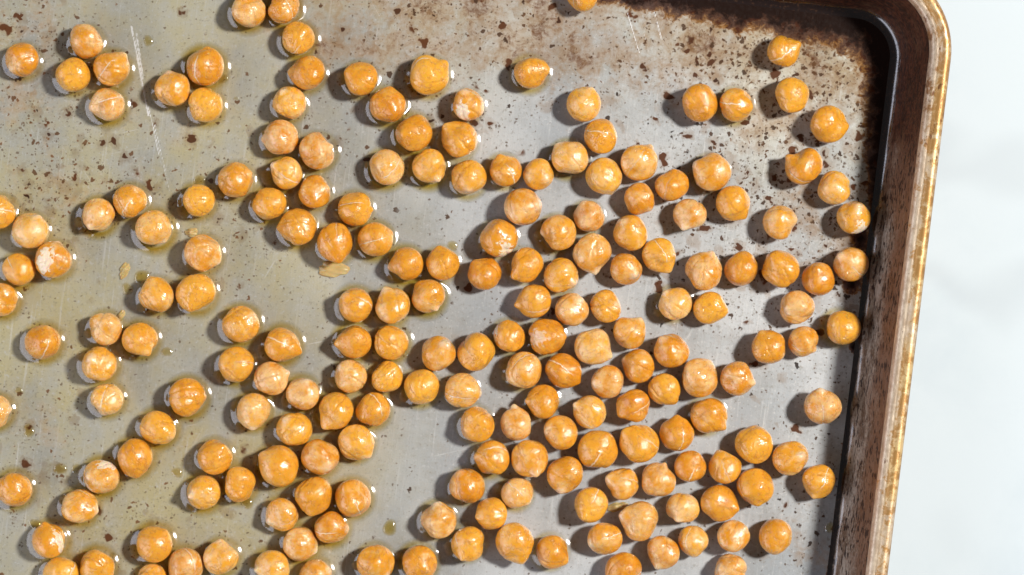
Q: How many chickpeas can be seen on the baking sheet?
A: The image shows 200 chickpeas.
